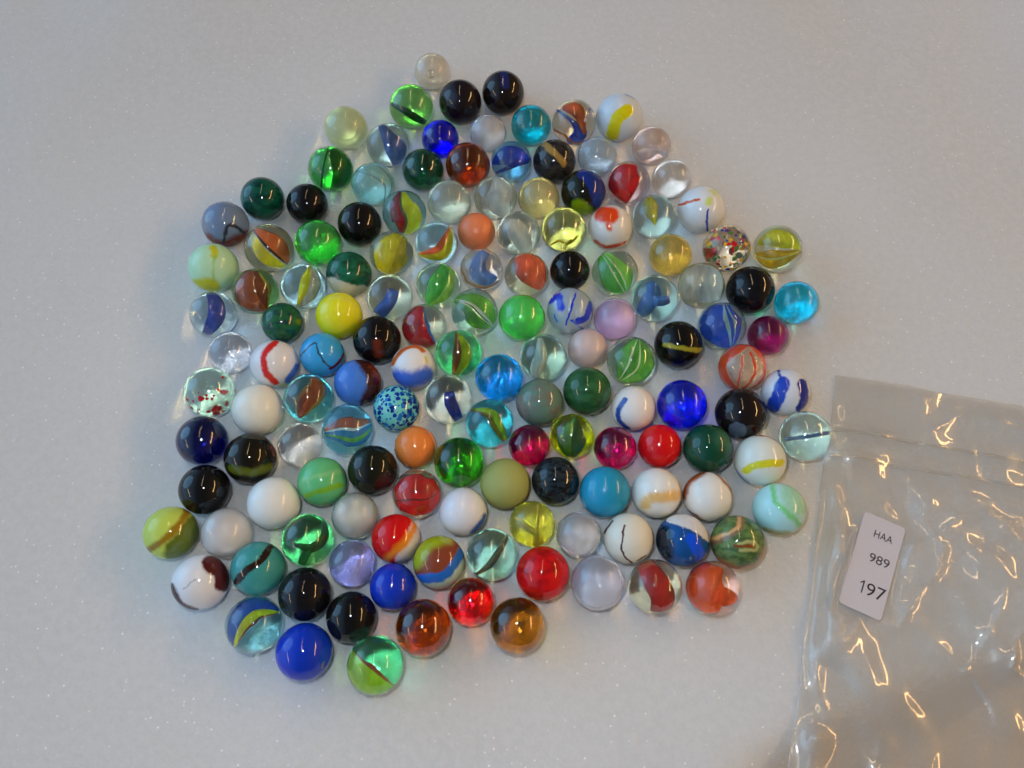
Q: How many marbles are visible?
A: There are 145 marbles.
